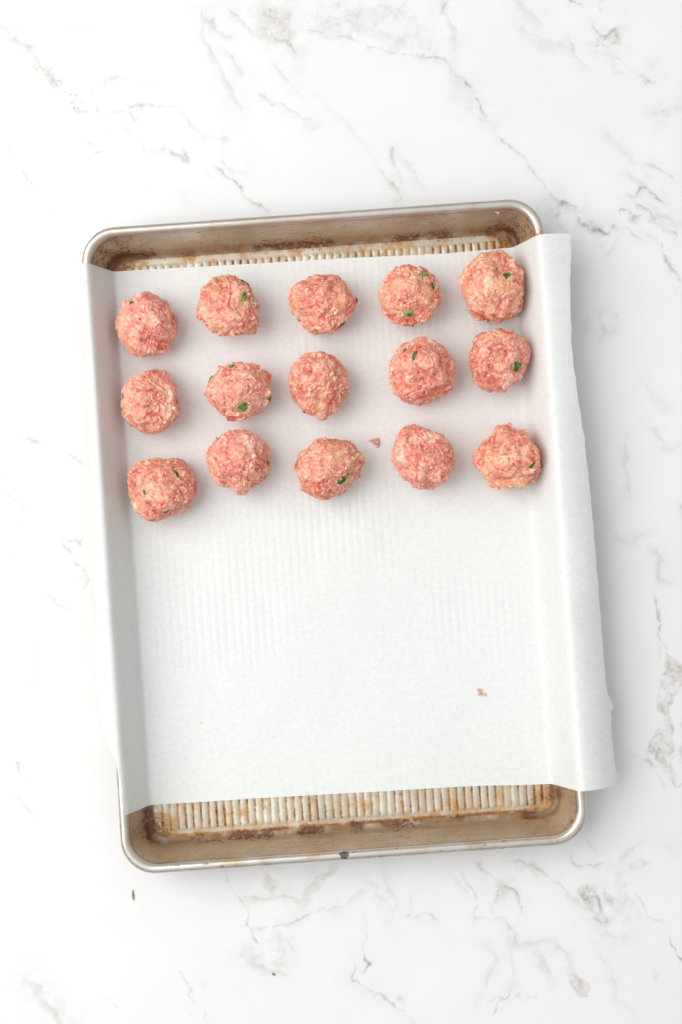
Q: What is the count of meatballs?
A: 15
